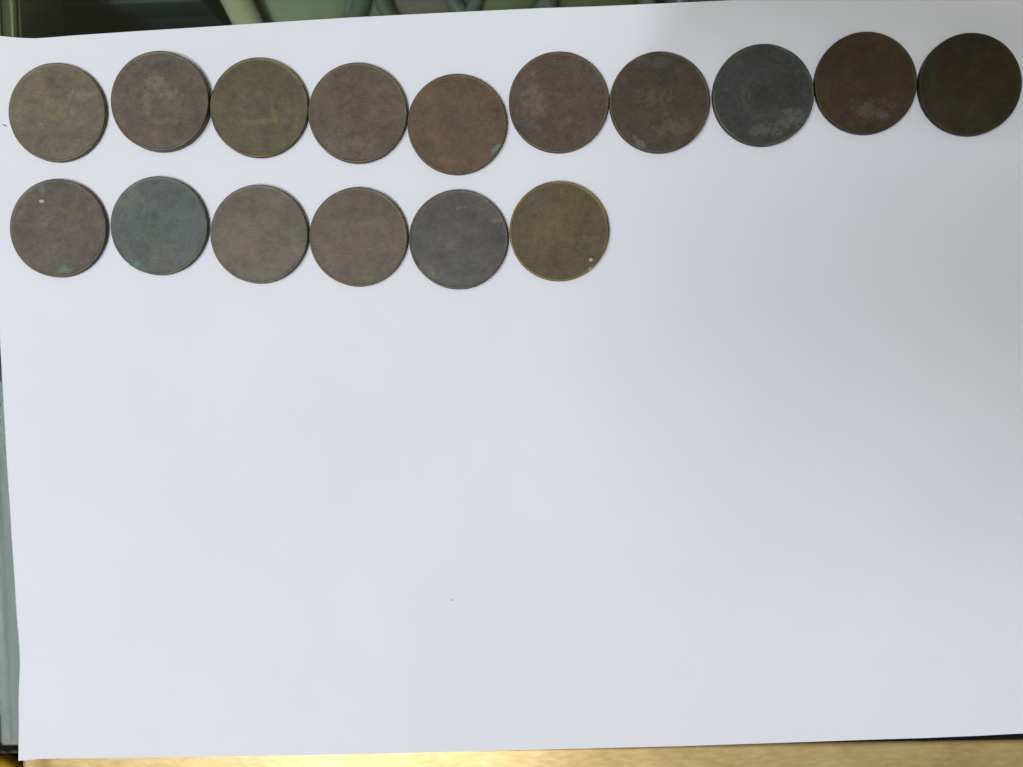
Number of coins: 16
